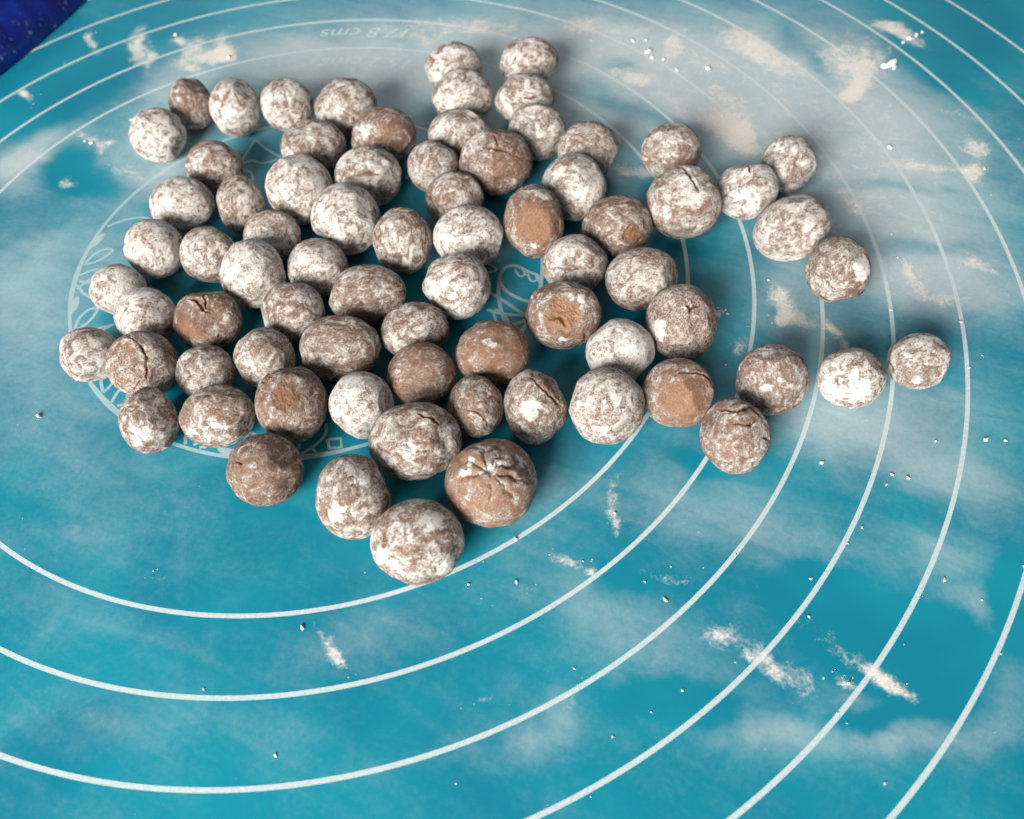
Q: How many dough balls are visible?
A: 75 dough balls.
